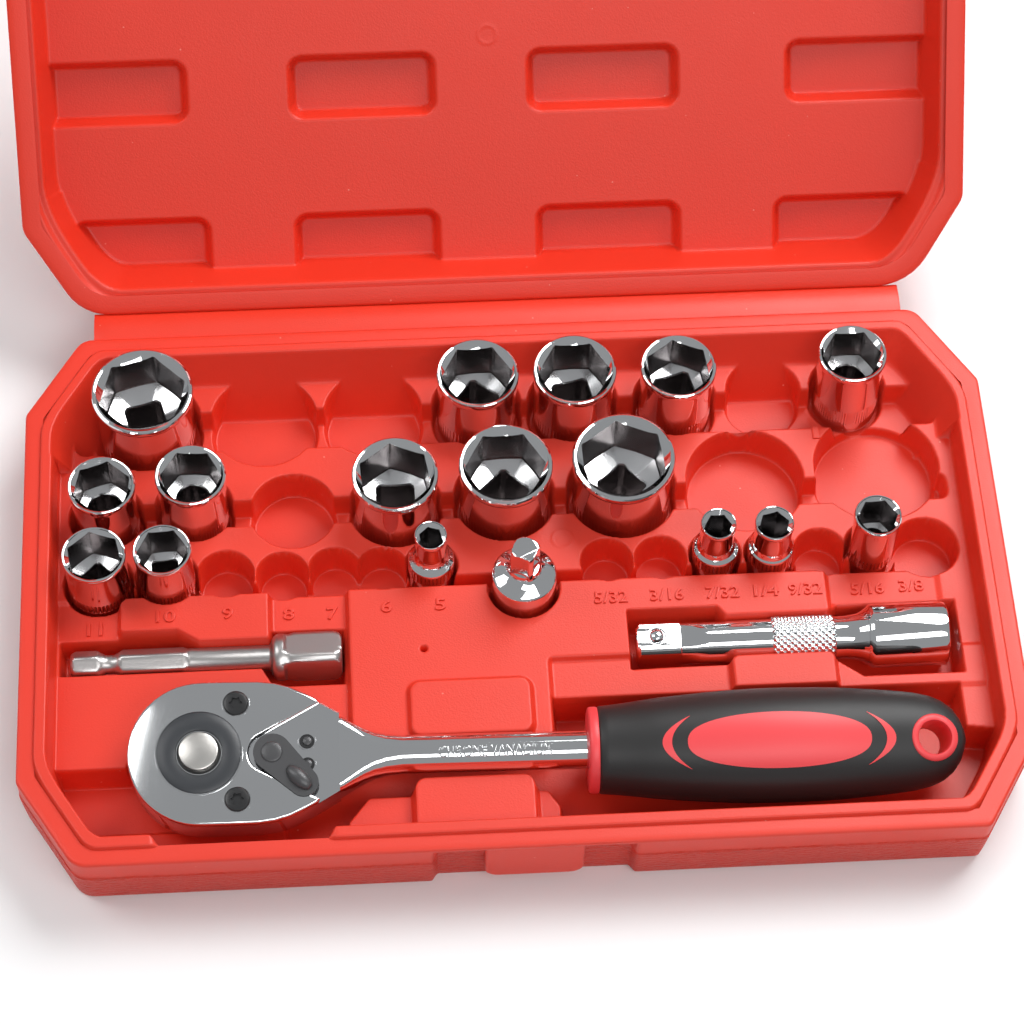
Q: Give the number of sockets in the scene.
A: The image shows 16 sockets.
